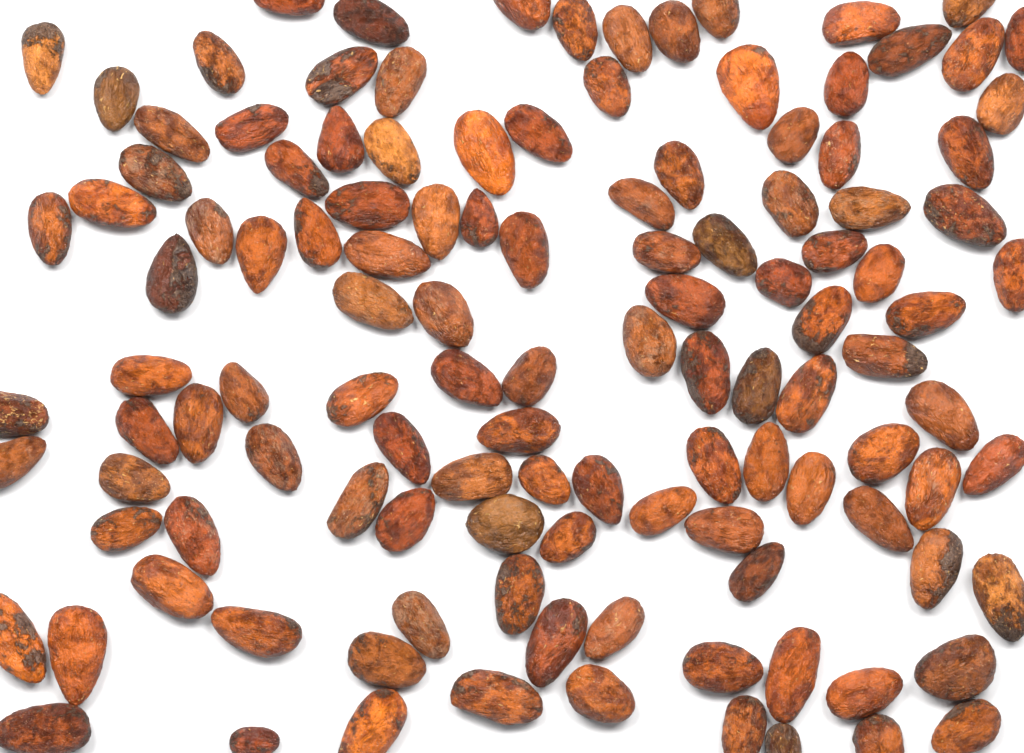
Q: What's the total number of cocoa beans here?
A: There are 121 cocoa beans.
